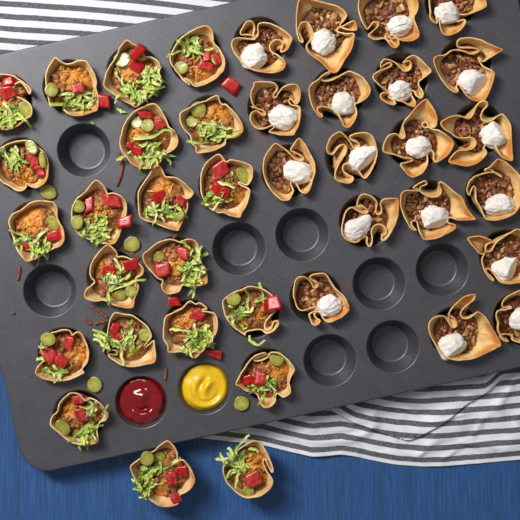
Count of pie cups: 19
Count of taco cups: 21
